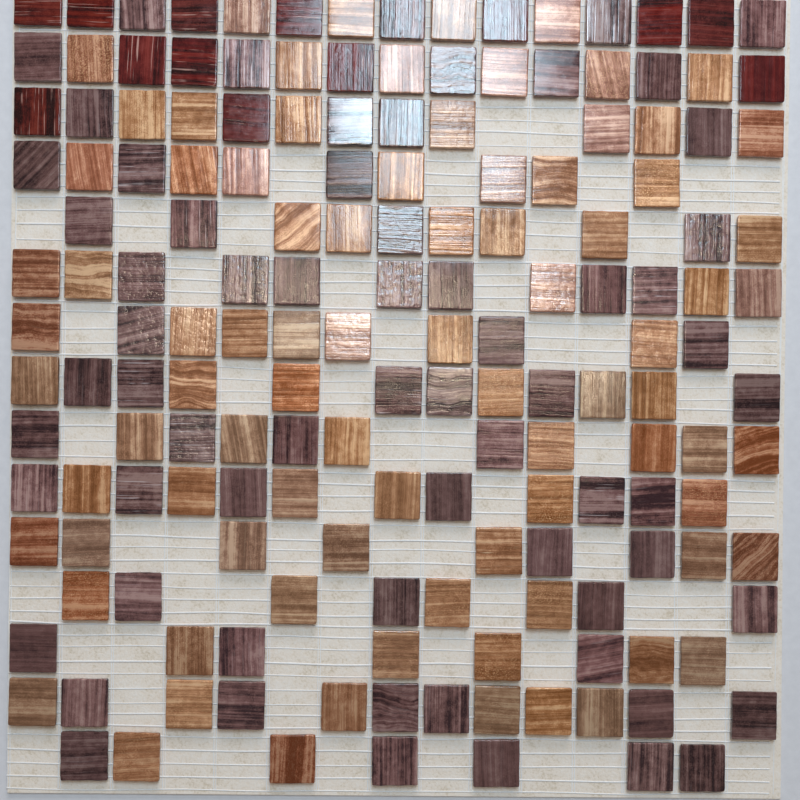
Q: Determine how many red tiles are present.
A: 13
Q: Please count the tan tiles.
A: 85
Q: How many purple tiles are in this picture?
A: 66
